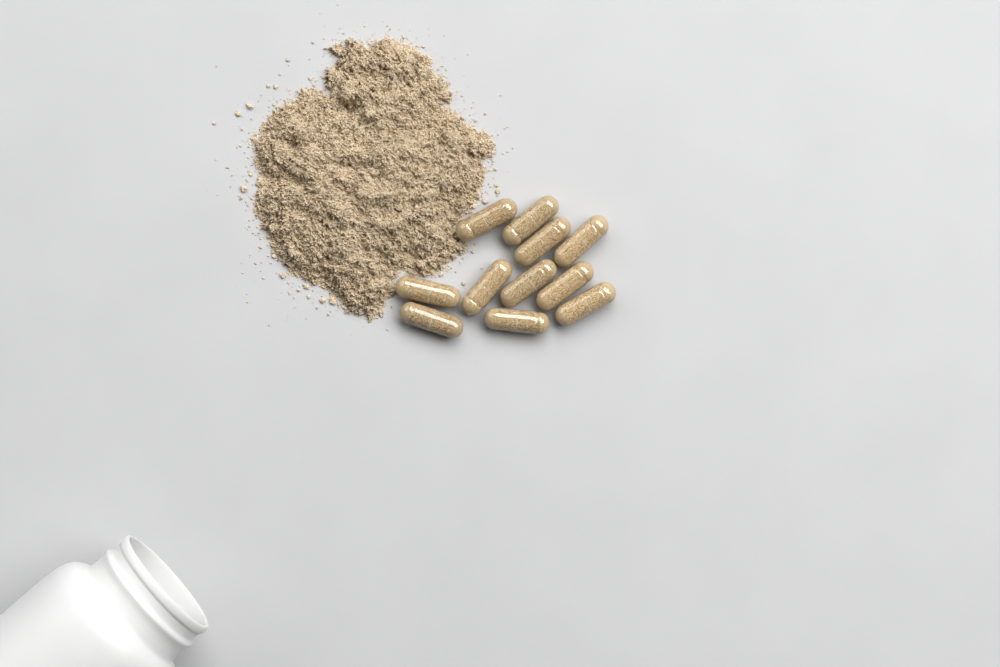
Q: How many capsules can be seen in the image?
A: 11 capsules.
